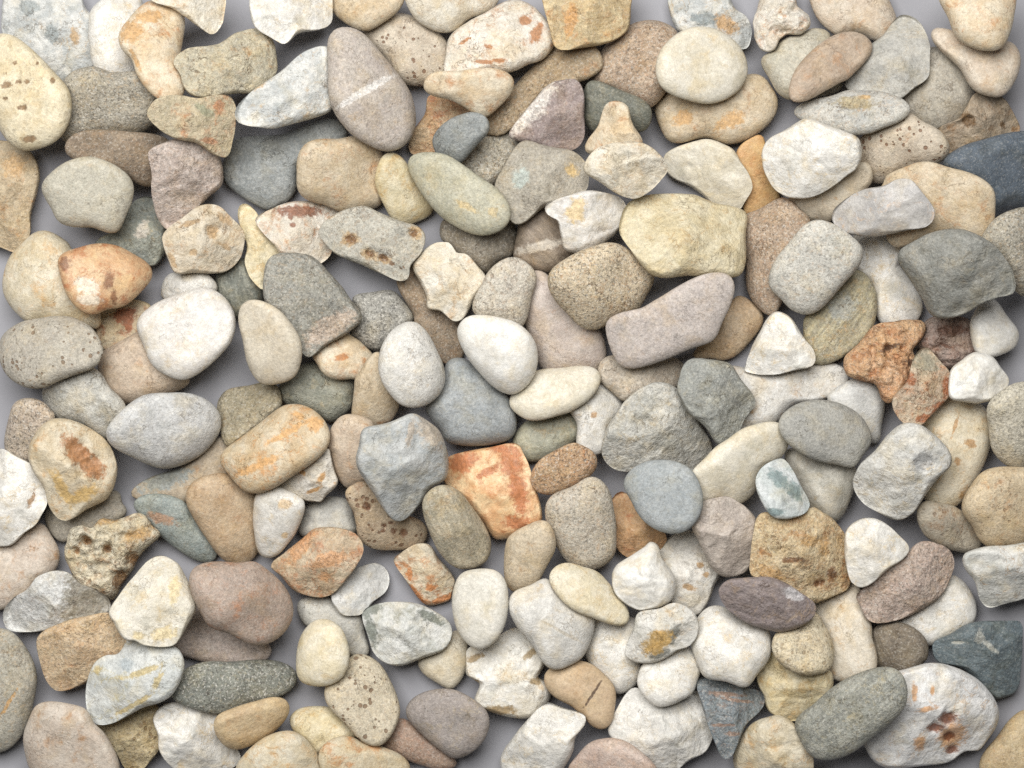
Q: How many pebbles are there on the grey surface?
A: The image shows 200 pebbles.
